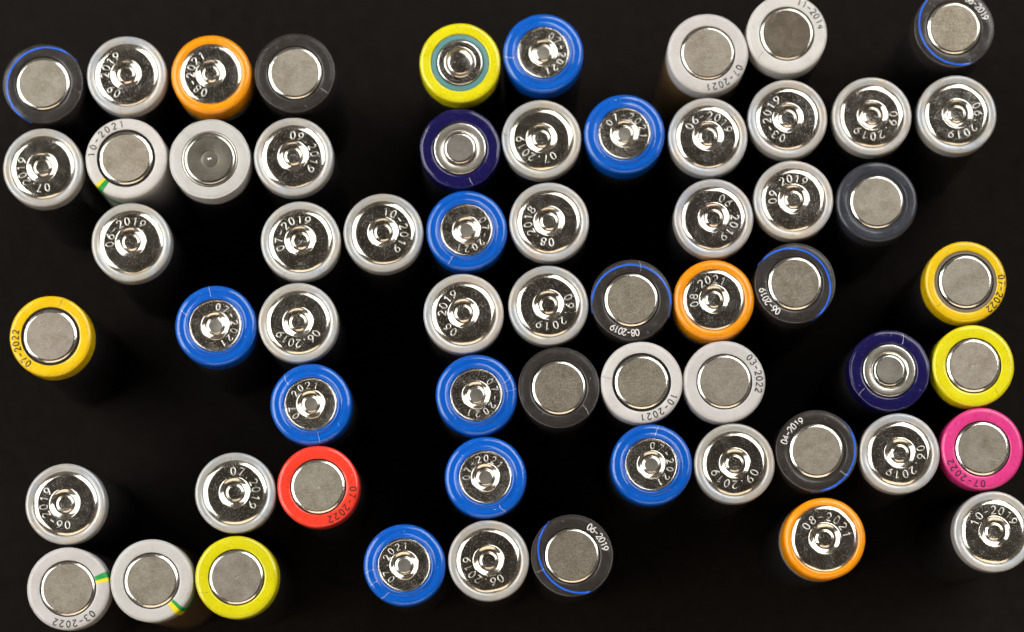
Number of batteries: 61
